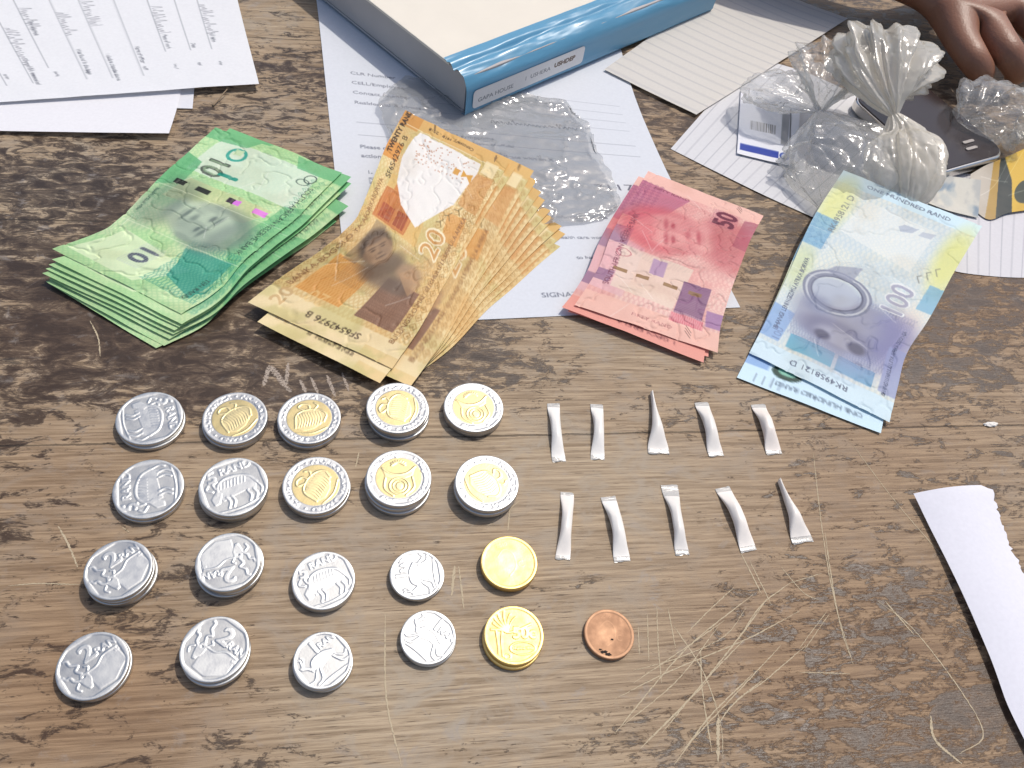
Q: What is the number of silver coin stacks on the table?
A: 11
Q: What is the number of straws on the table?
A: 10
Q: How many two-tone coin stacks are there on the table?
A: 7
